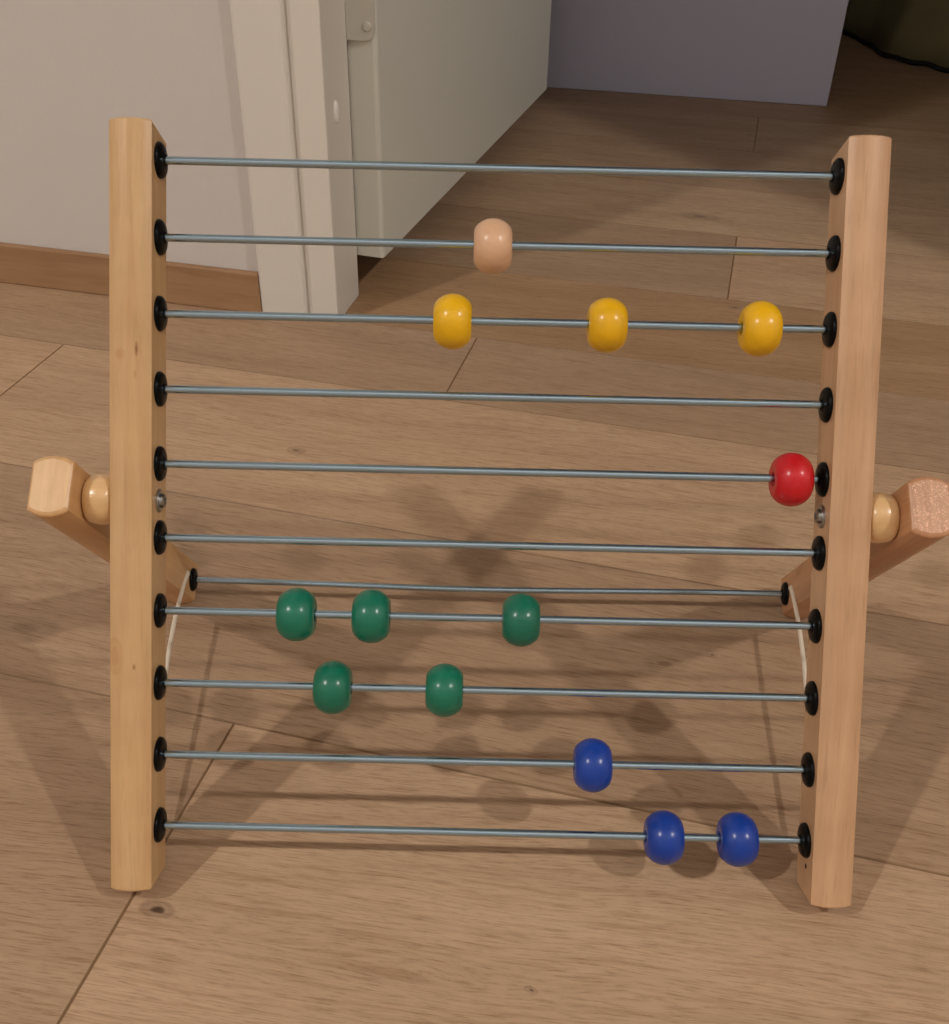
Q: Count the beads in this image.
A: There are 13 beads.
